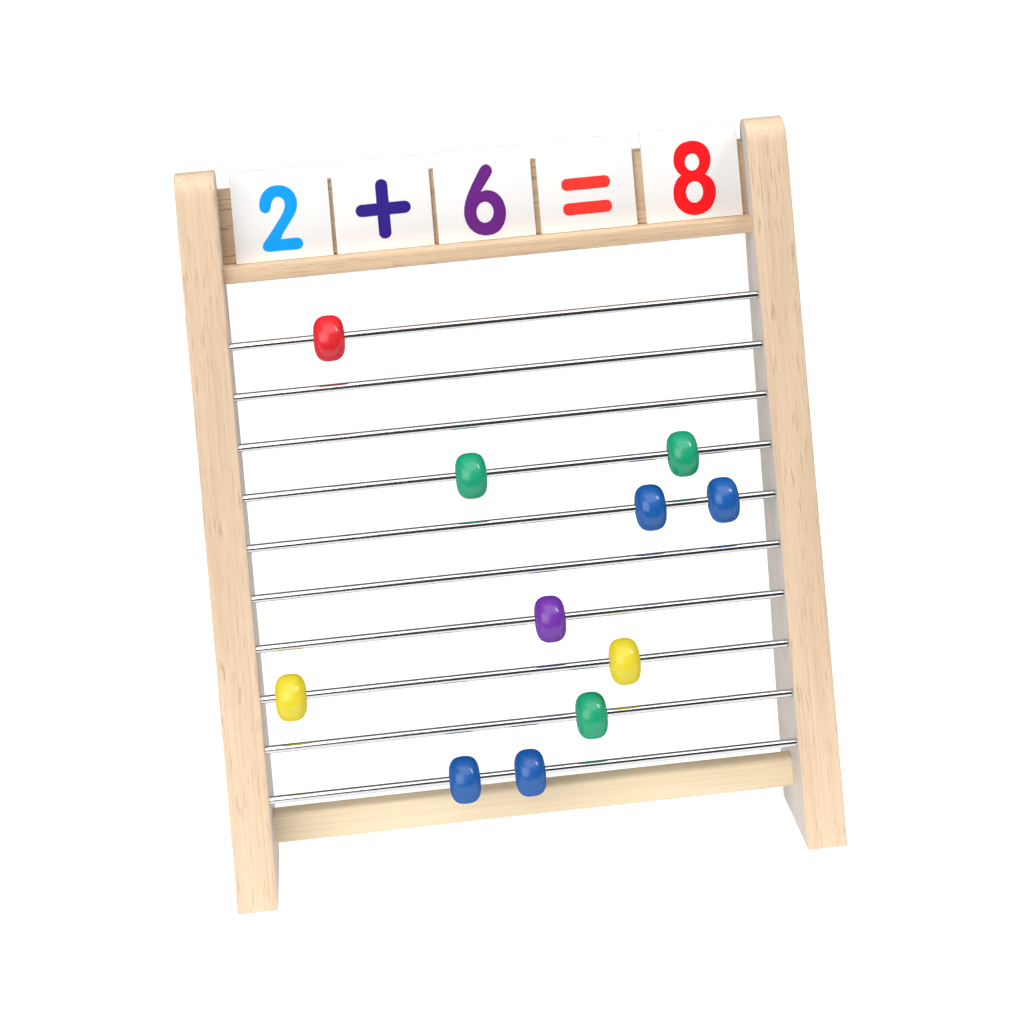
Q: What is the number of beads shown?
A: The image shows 11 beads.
